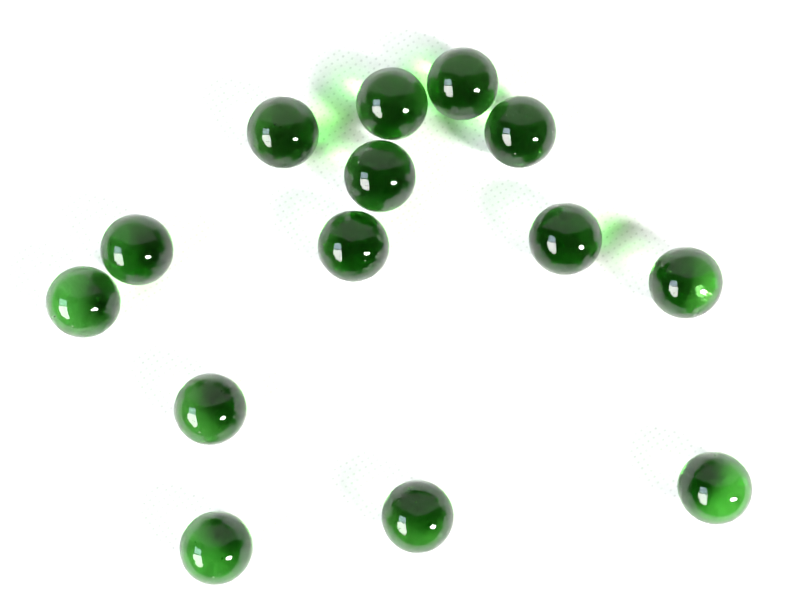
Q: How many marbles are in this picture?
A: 14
